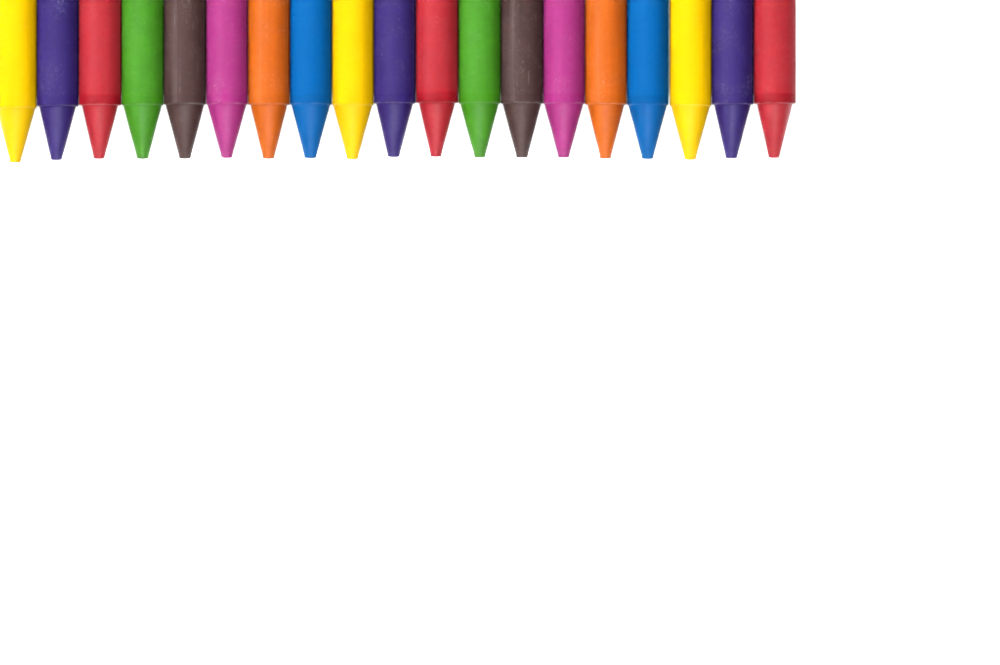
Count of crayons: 19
